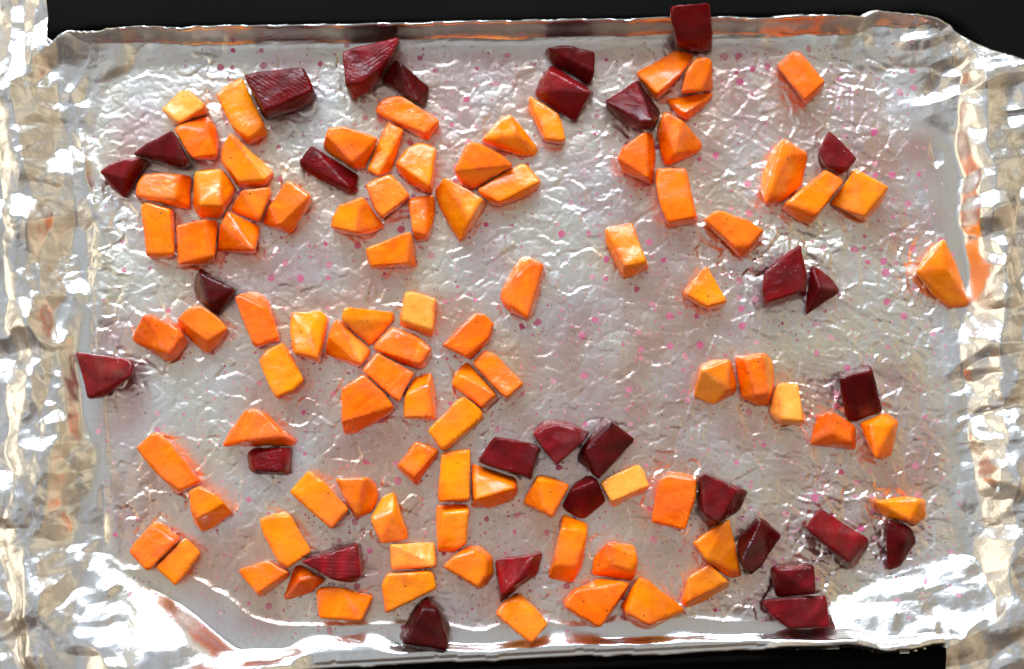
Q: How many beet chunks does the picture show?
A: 30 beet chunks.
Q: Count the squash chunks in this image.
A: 90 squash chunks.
